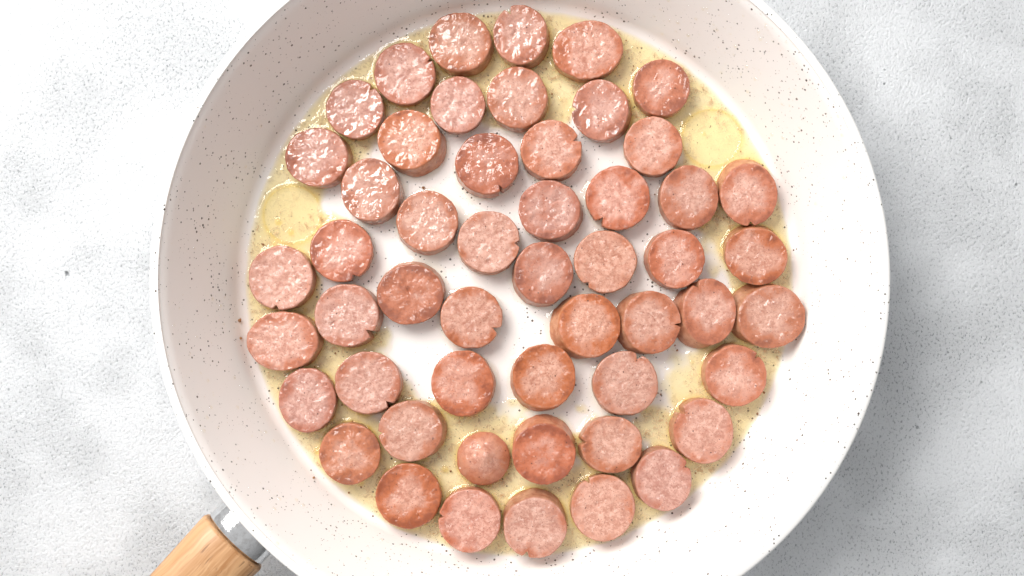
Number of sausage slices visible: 52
